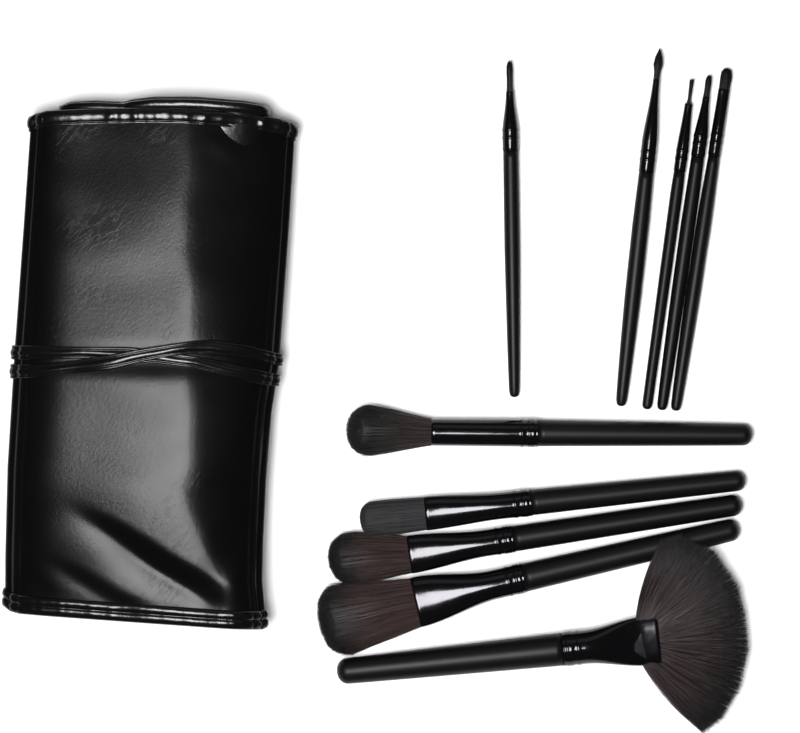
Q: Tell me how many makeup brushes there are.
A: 10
